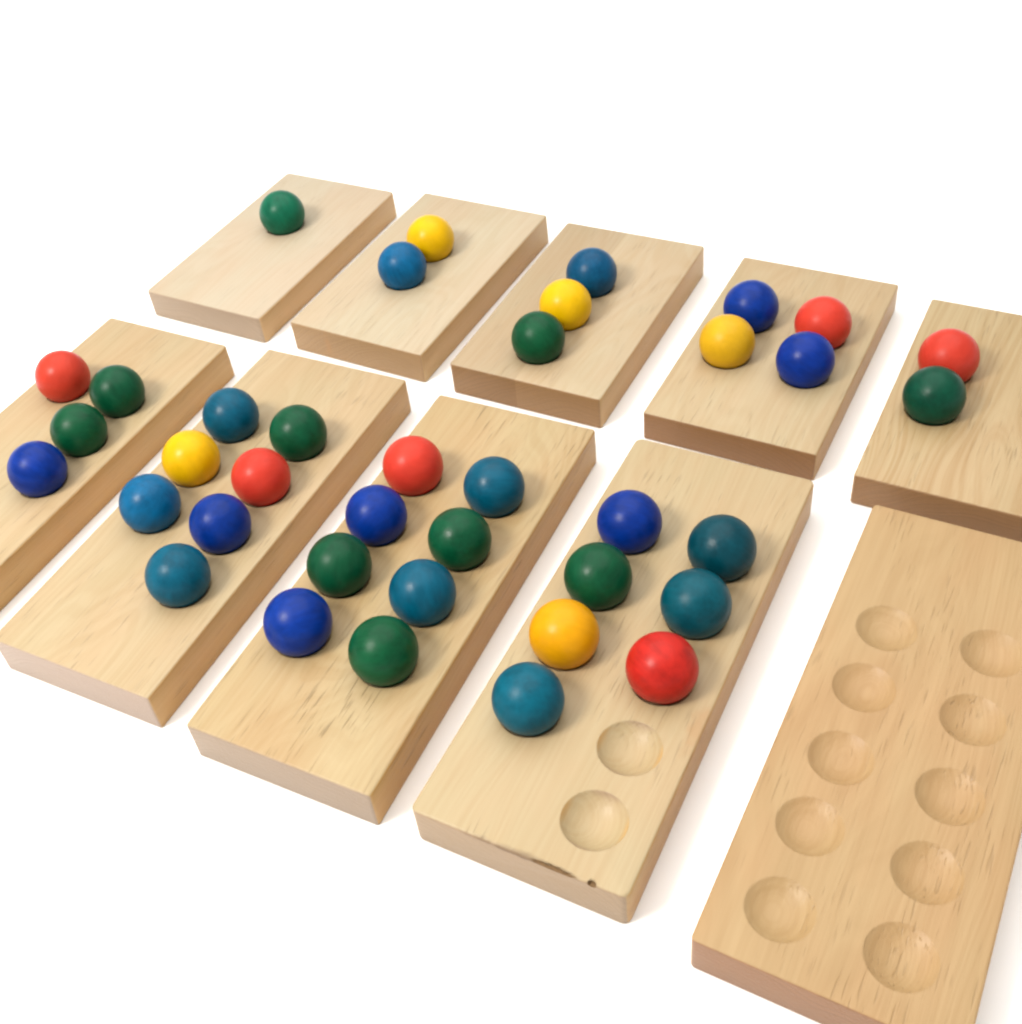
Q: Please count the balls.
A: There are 38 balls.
